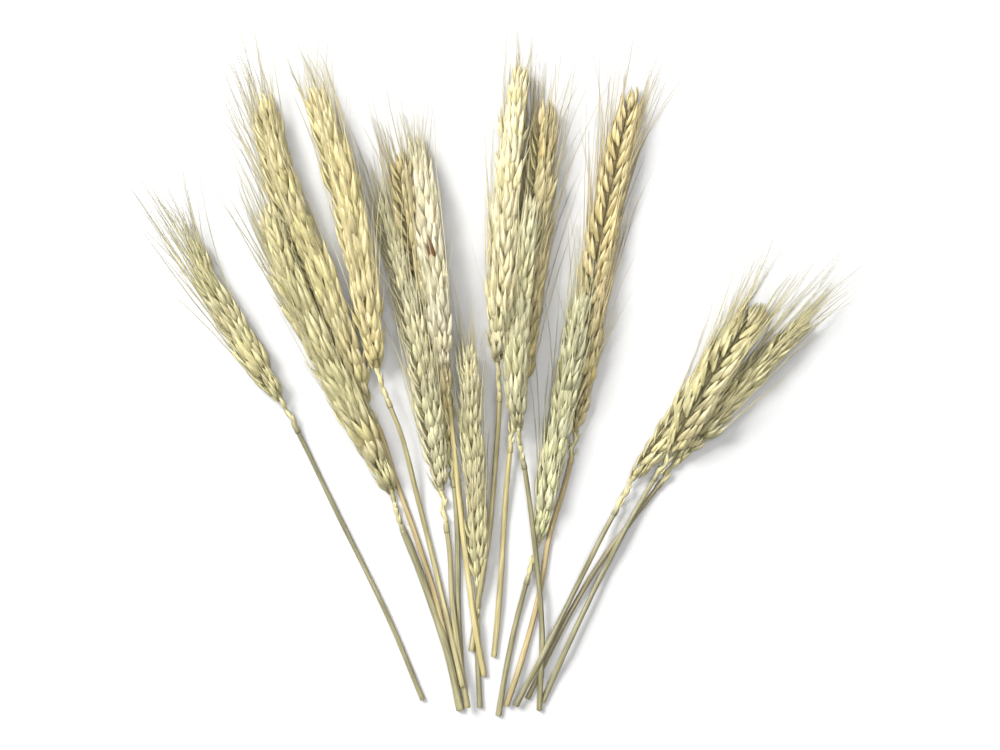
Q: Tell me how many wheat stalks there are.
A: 16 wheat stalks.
